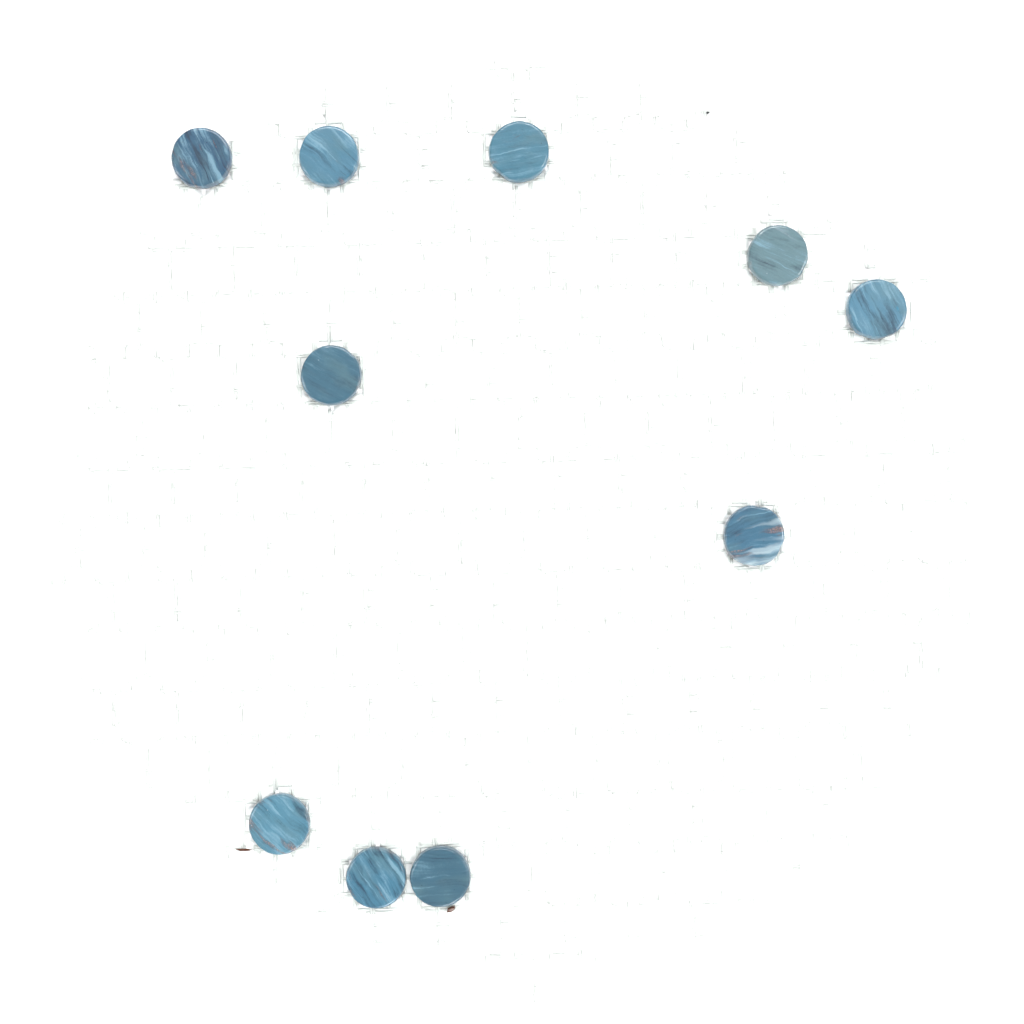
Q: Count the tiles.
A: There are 10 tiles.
